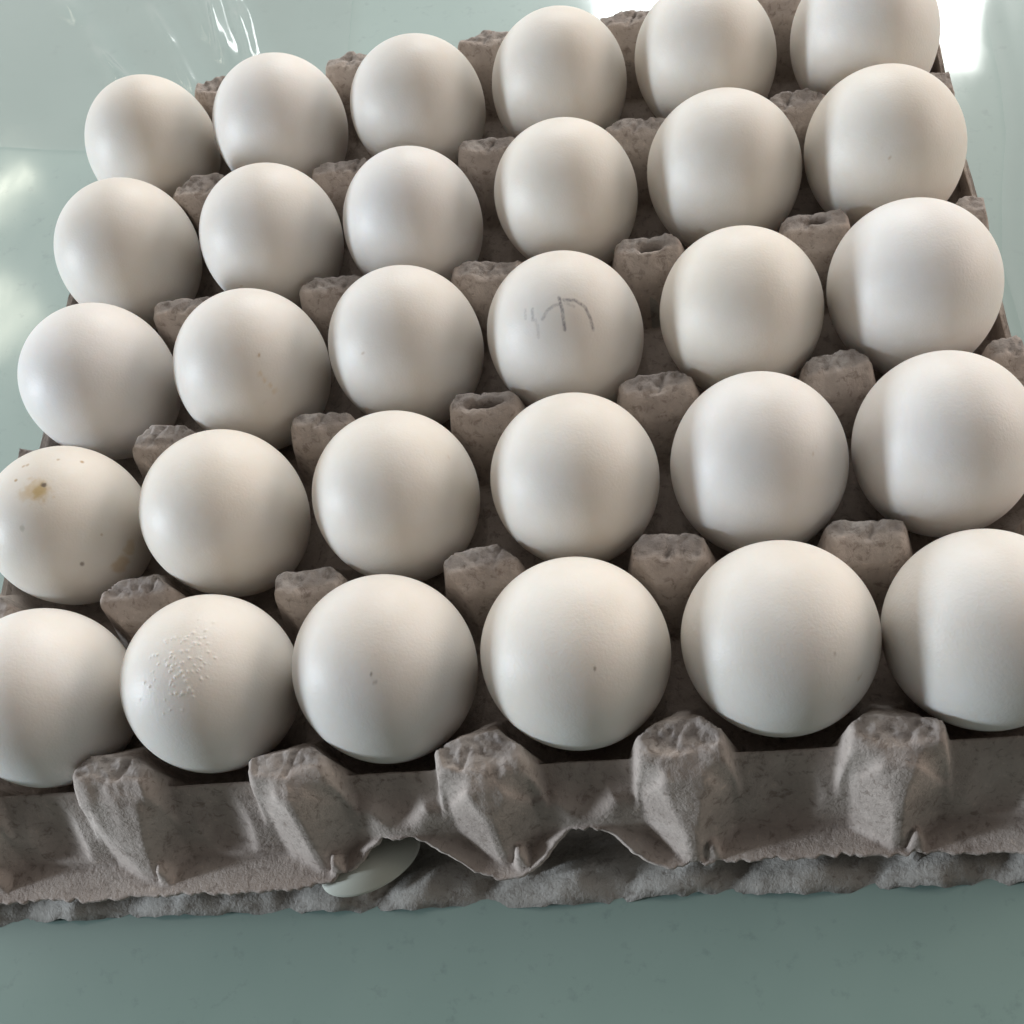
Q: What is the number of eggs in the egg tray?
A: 30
